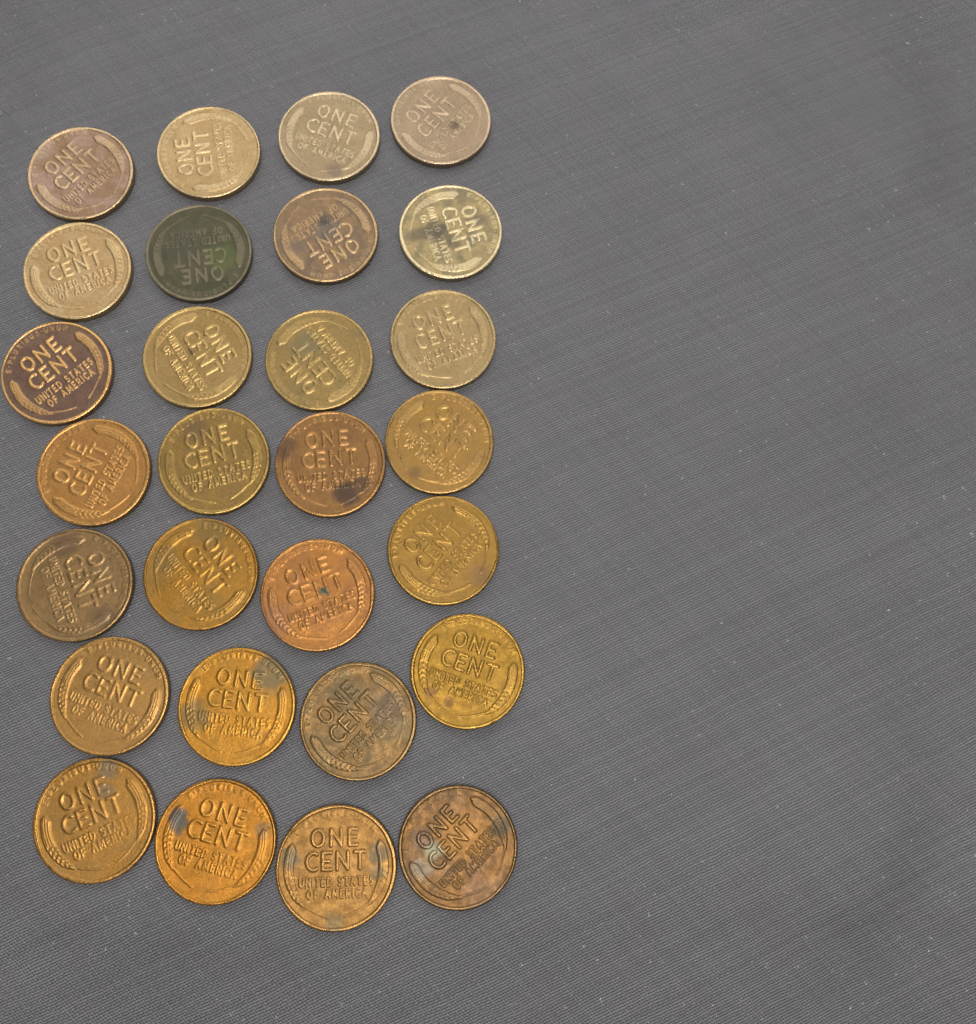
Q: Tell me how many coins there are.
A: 28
